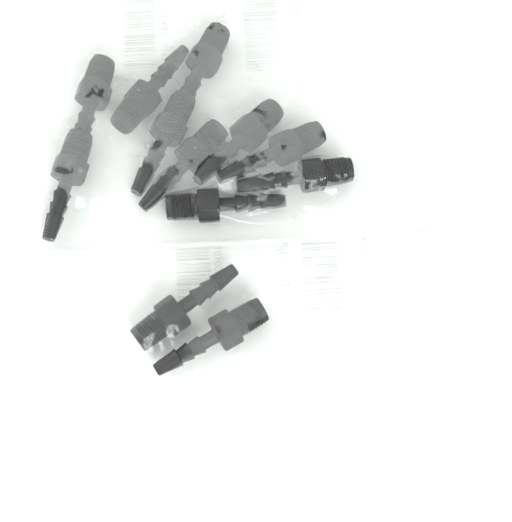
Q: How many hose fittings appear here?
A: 12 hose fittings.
